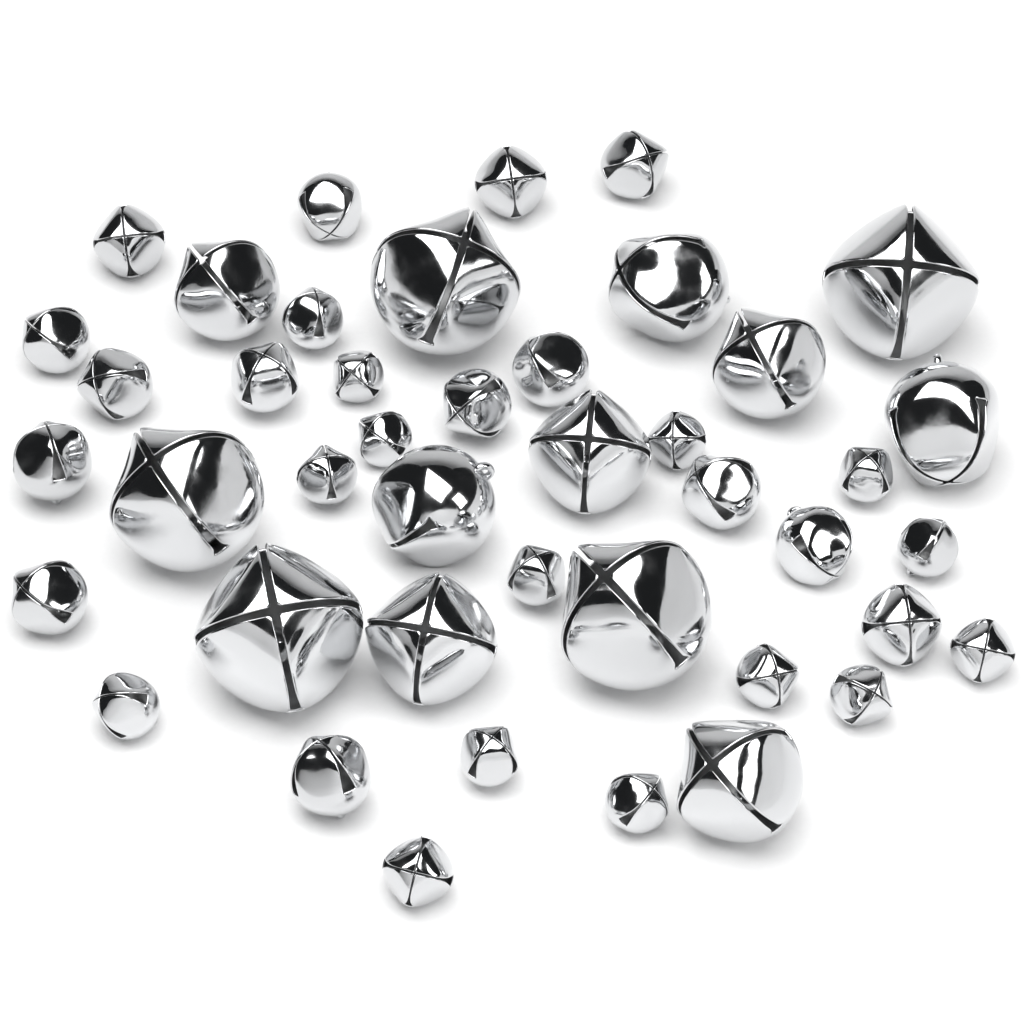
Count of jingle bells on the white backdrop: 43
